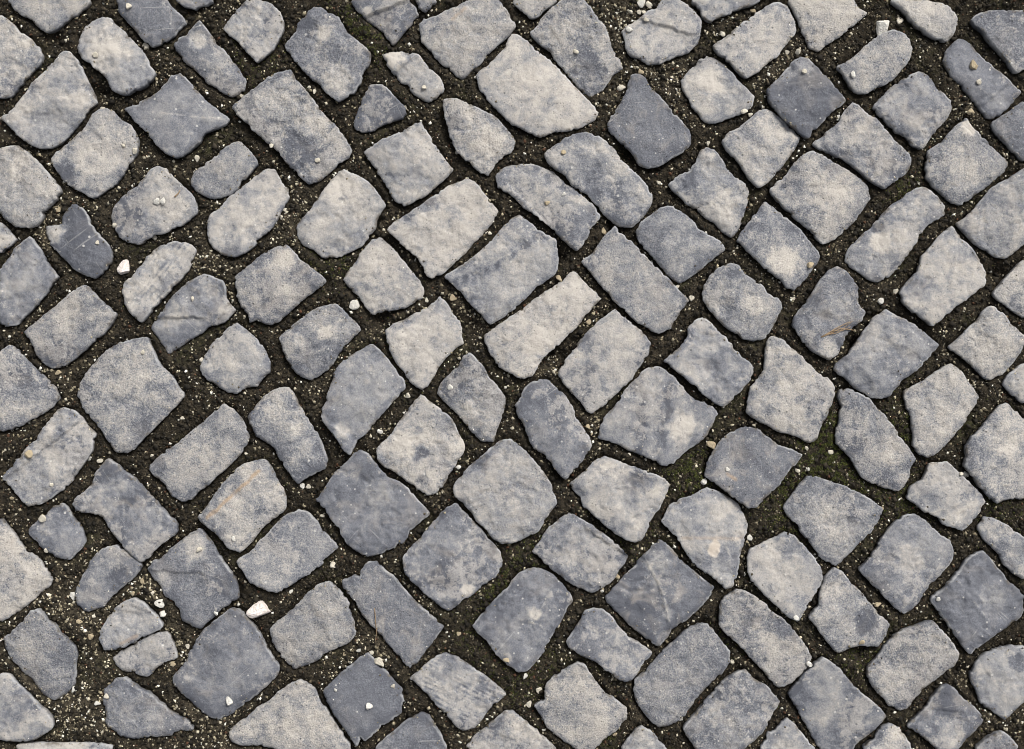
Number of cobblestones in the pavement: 139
